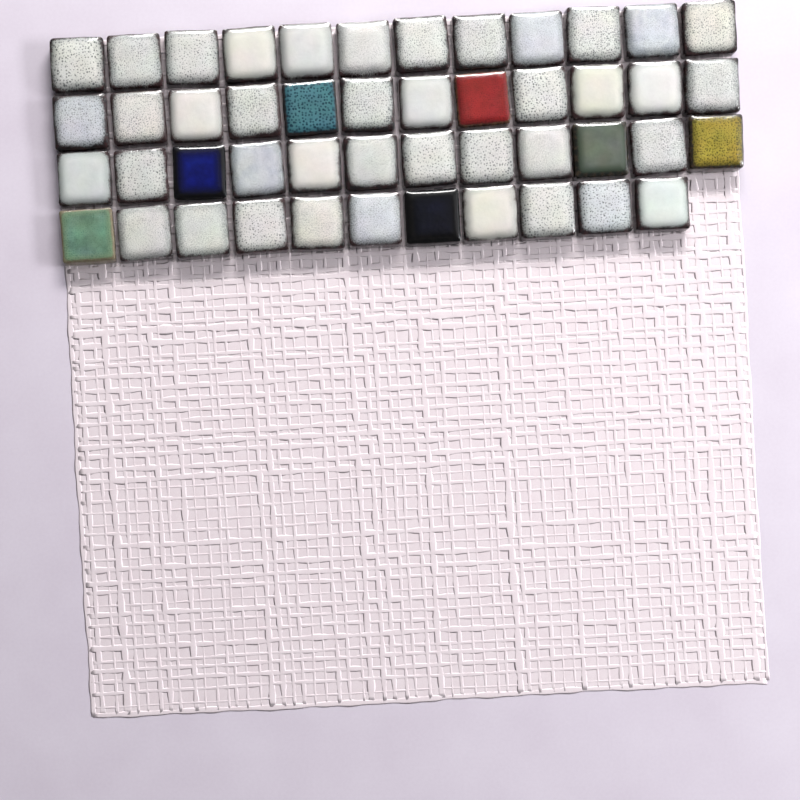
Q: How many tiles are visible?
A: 47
